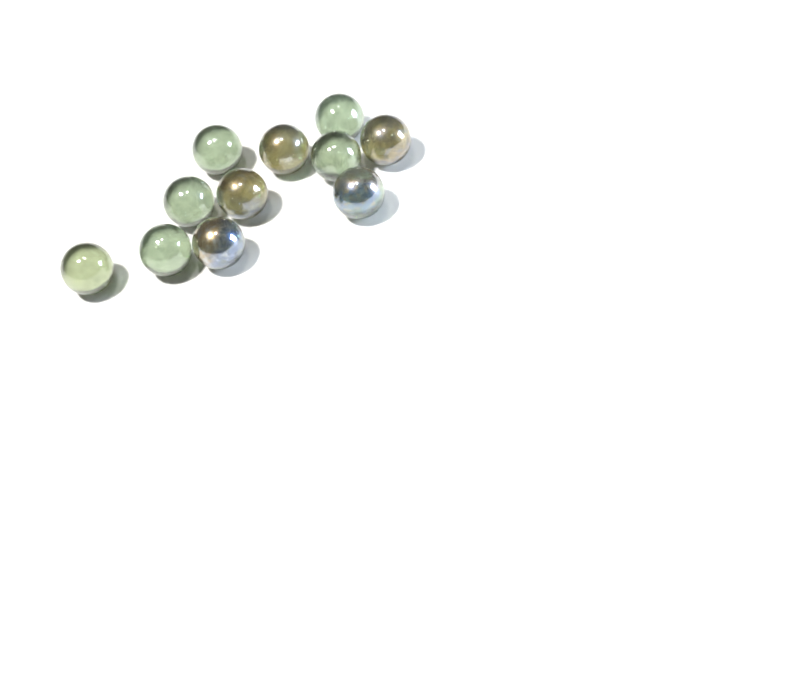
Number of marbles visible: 11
